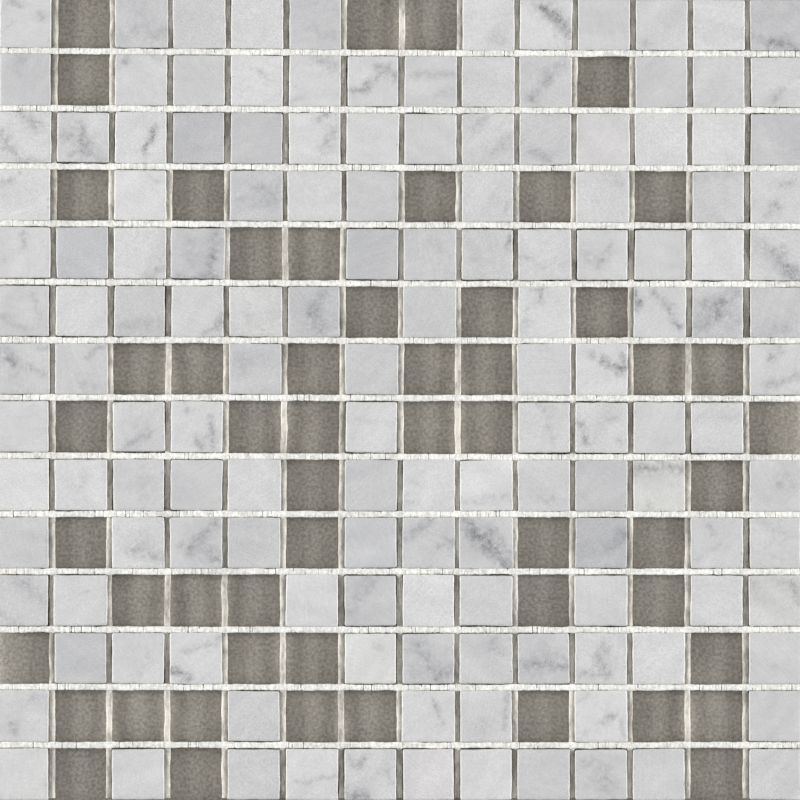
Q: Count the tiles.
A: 142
